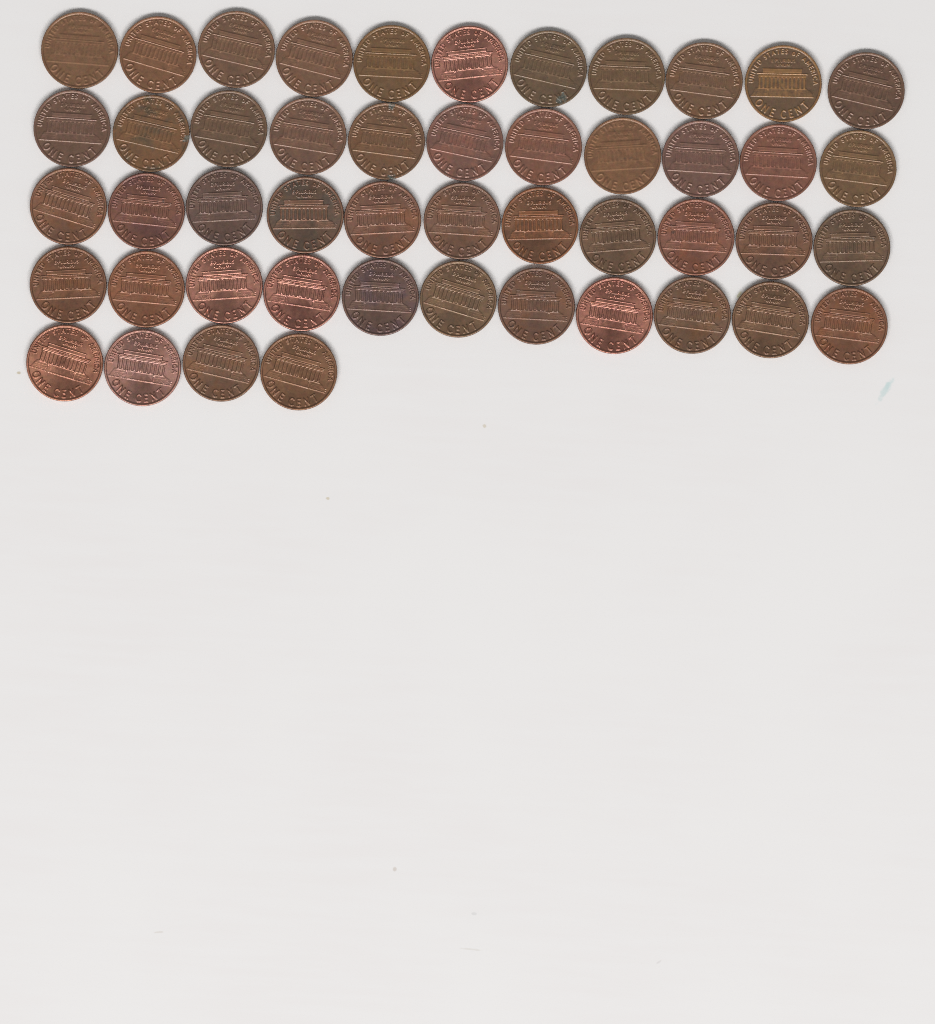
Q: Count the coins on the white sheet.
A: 48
